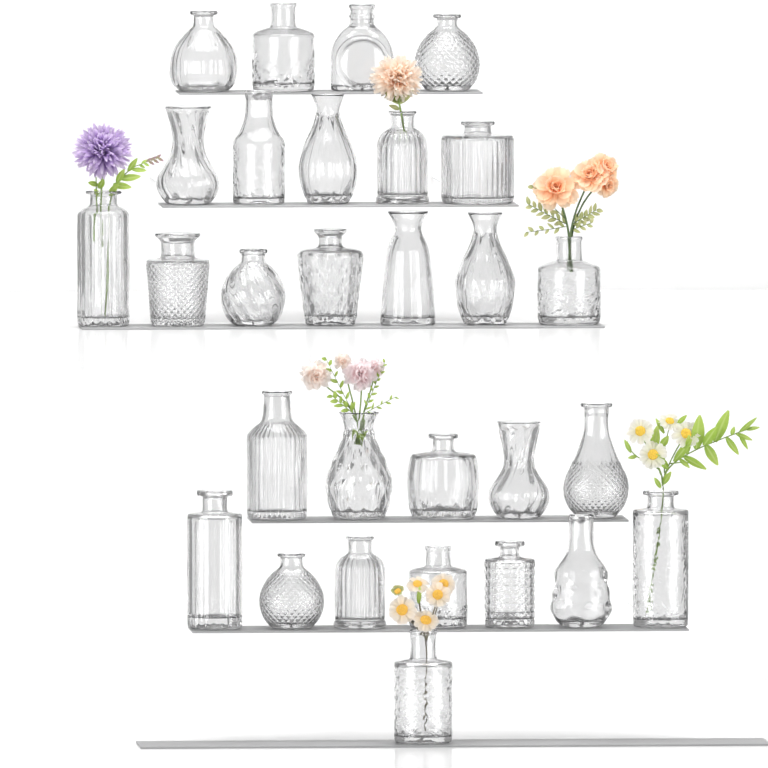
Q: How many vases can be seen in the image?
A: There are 29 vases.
